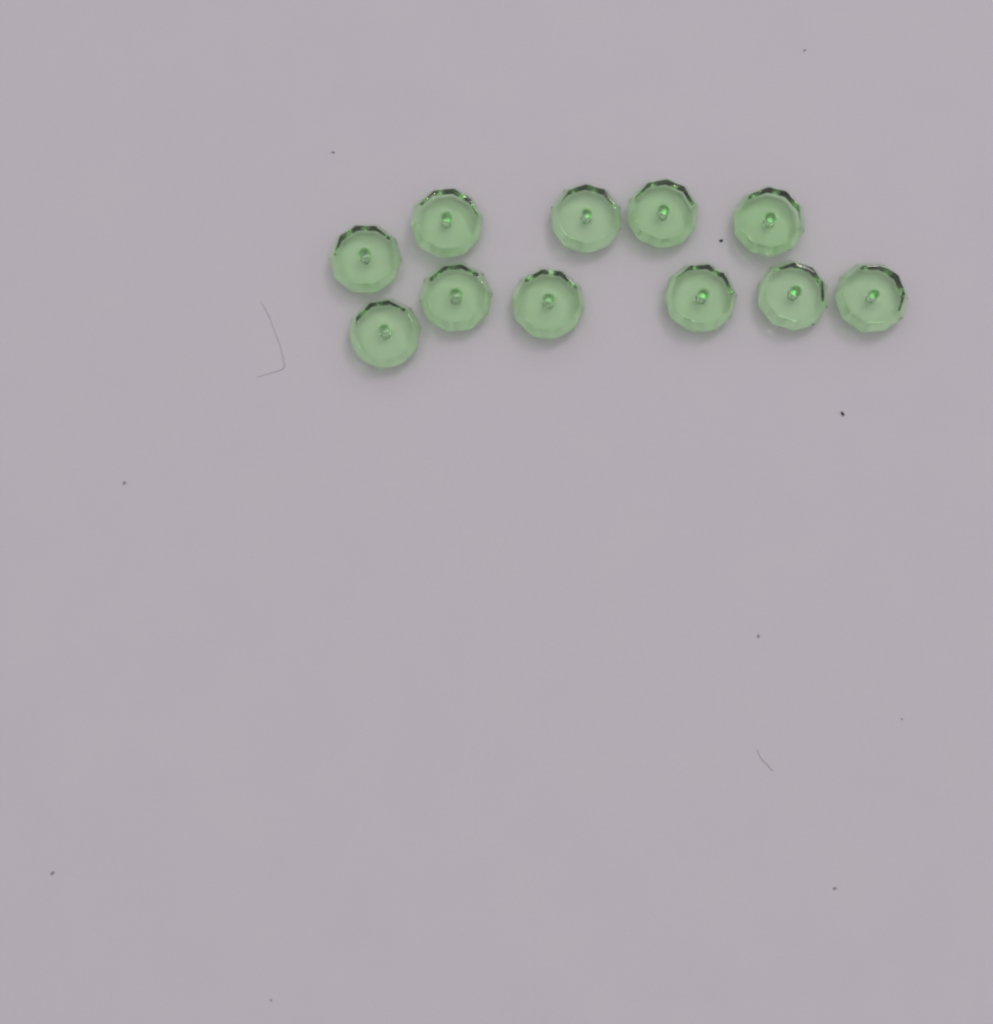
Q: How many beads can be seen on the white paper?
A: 11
